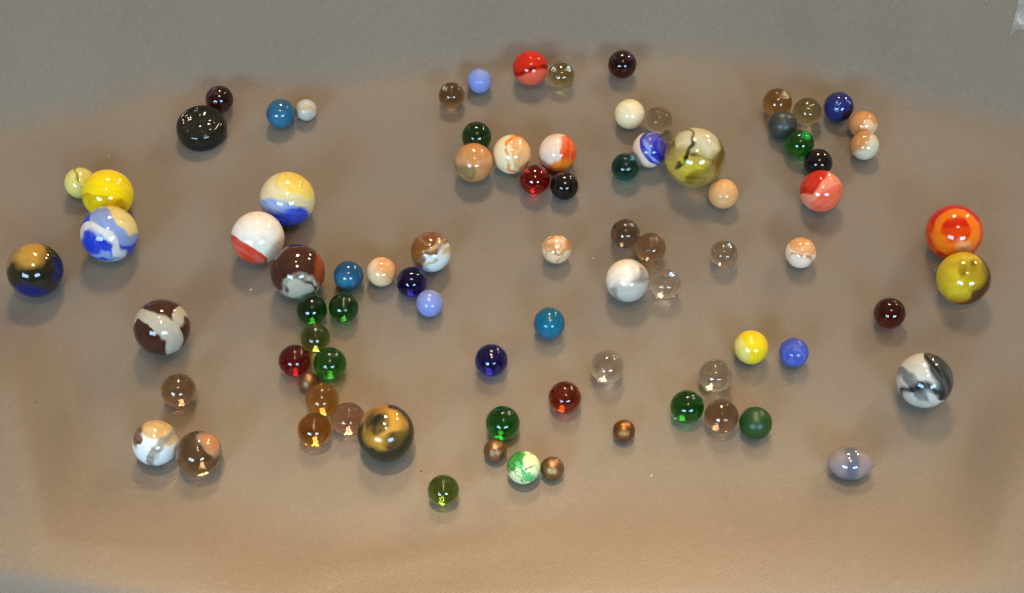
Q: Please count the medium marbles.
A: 10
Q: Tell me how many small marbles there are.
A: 60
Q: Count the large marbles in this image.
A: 12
